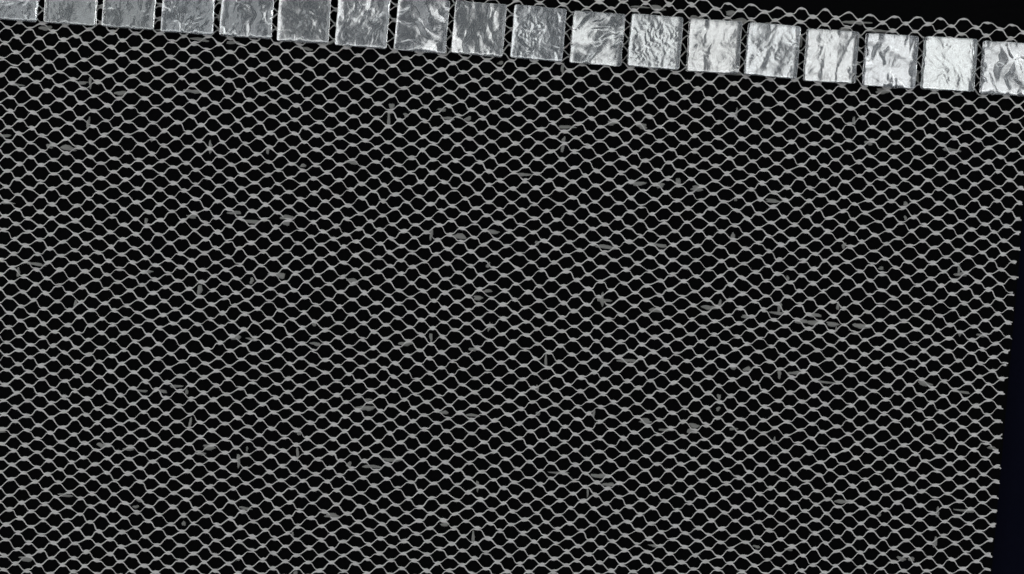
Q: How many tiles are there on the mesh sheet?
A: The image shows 18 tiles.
